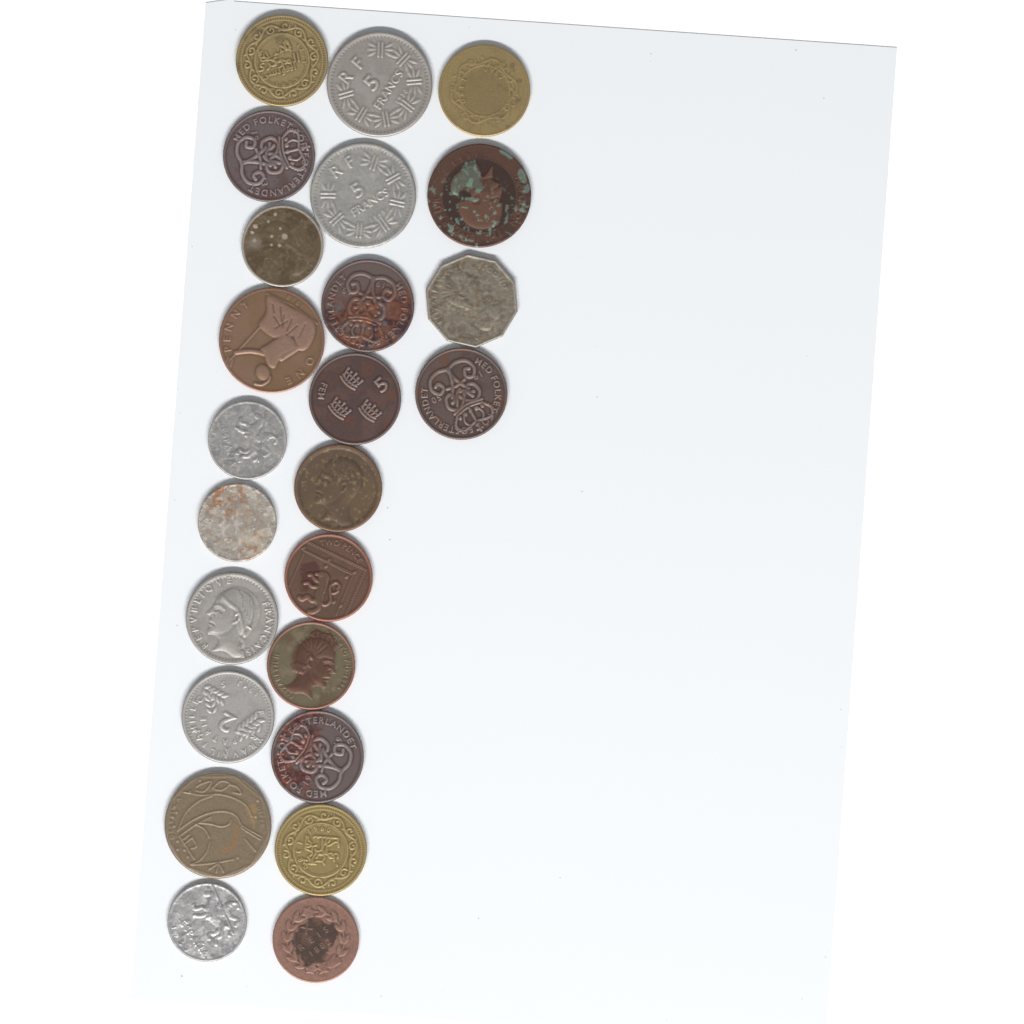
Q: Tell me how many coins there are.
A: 24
